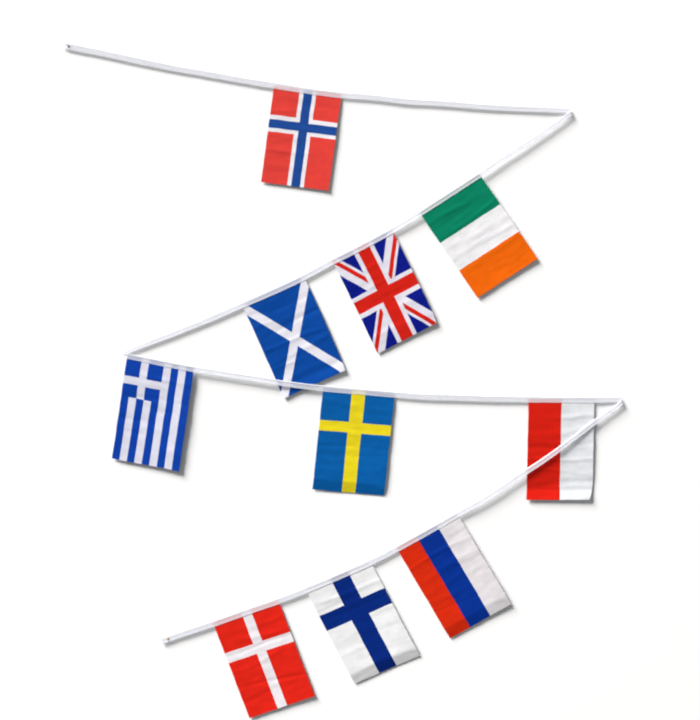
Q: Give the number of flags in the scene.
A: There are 10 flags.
